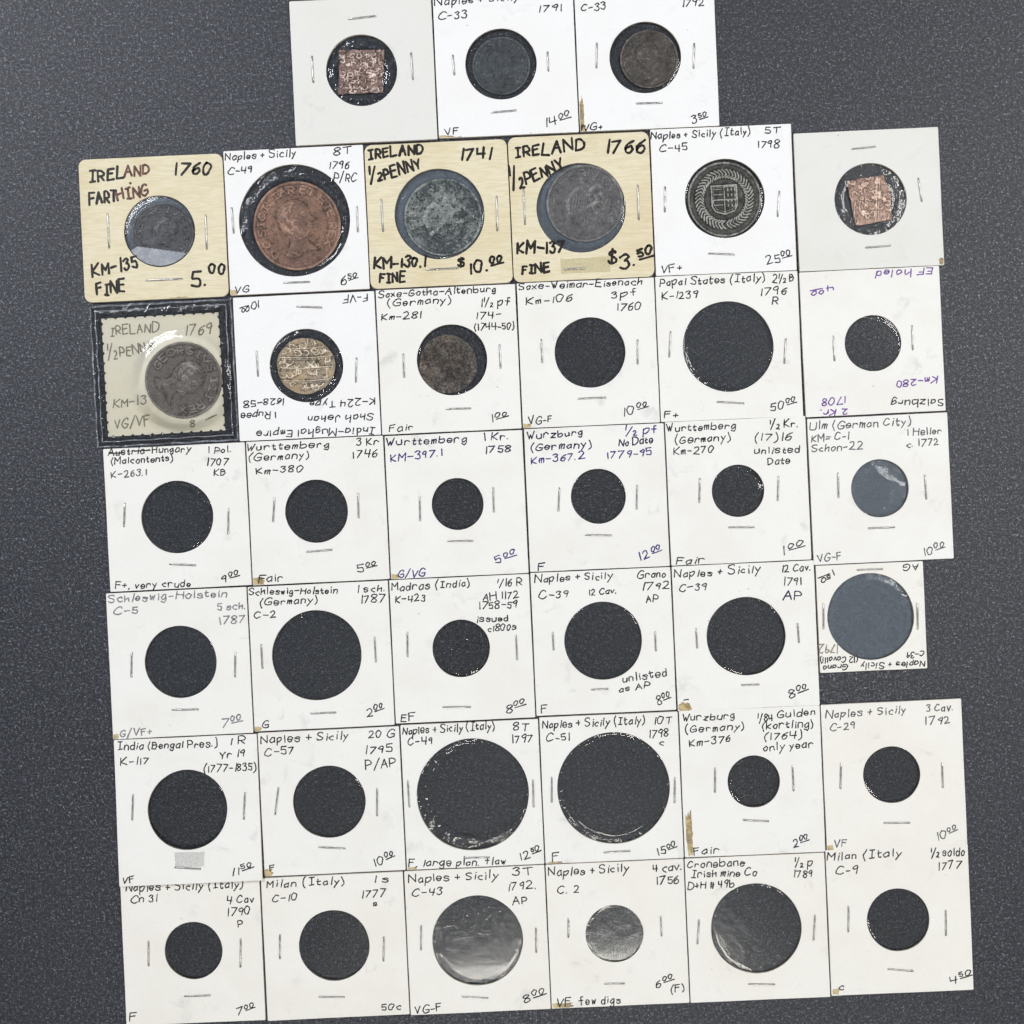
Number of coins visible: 12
